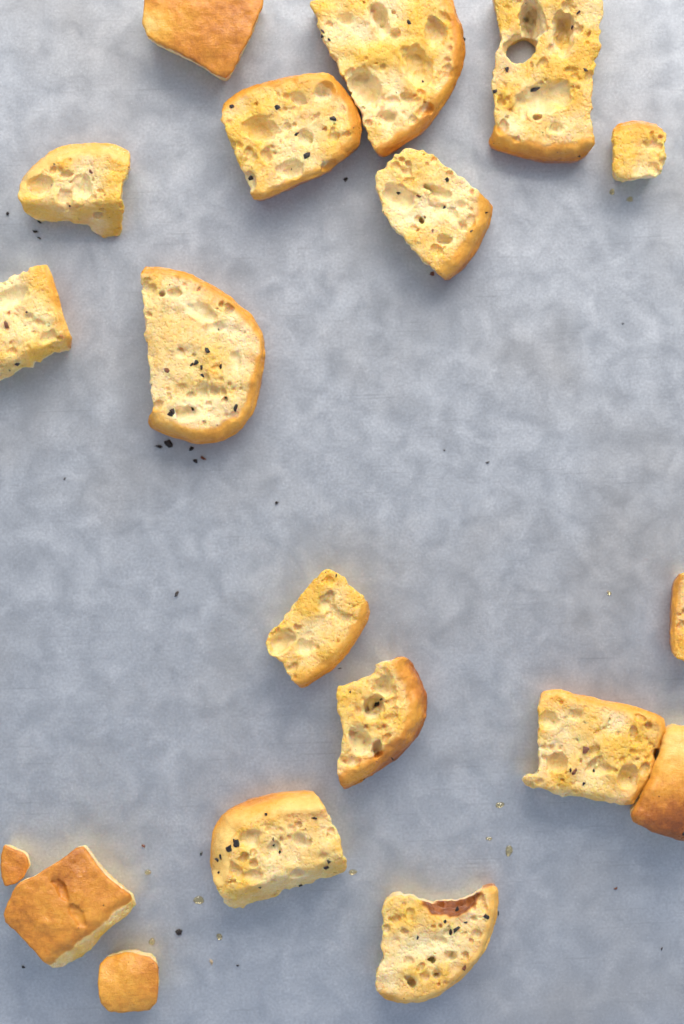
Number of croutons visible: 19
